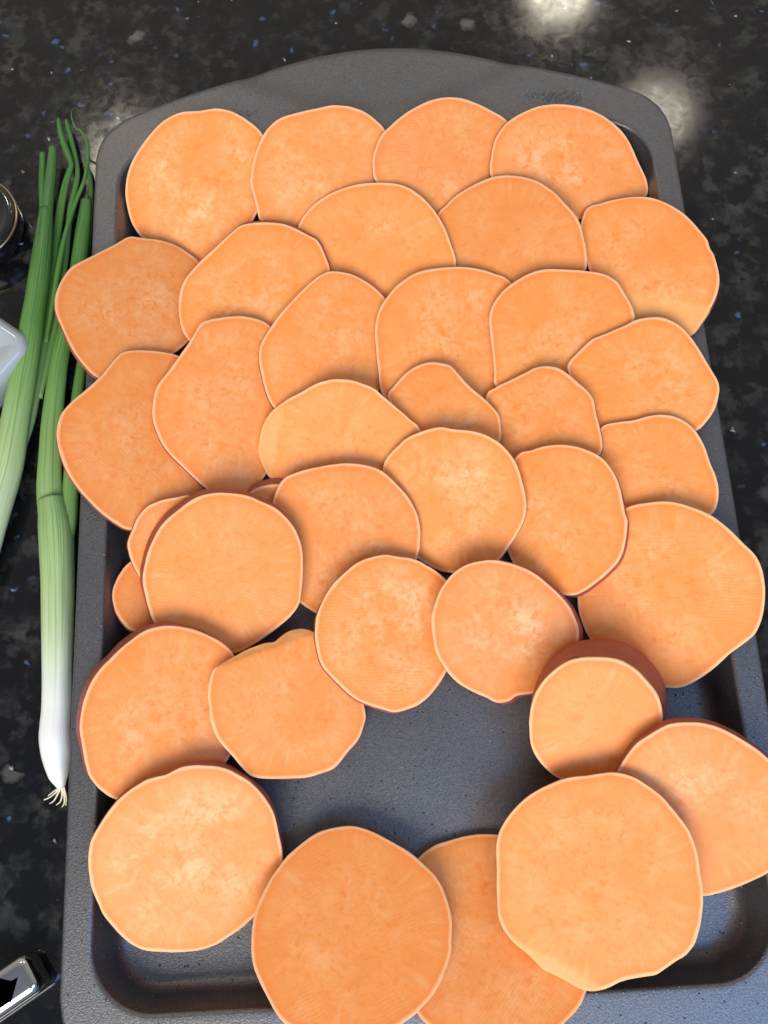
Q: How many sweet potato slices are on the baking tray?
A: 37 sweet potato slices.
